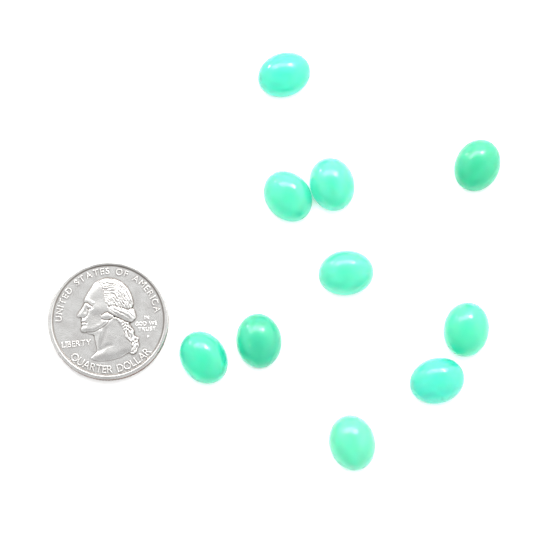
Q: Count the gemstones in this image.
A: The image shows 10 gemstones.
